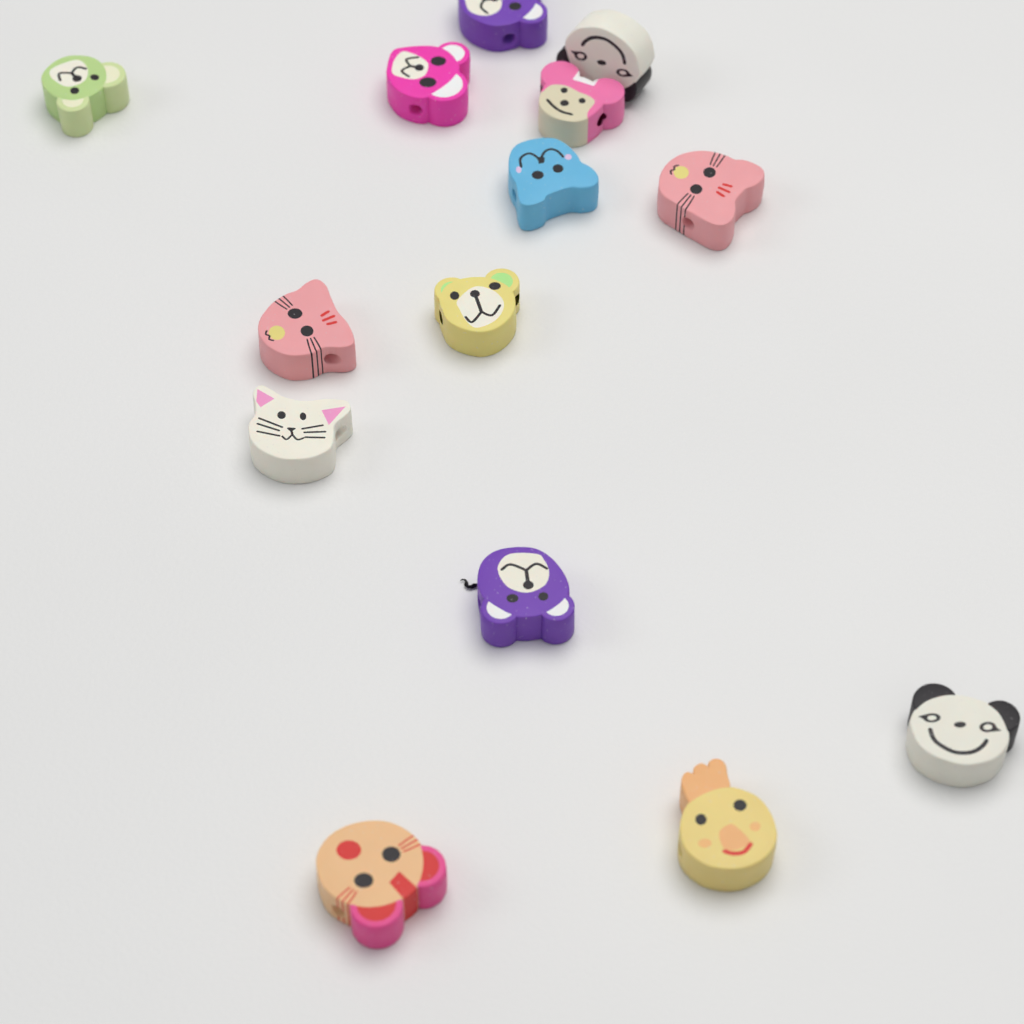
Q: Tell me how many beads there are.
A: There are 14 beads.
